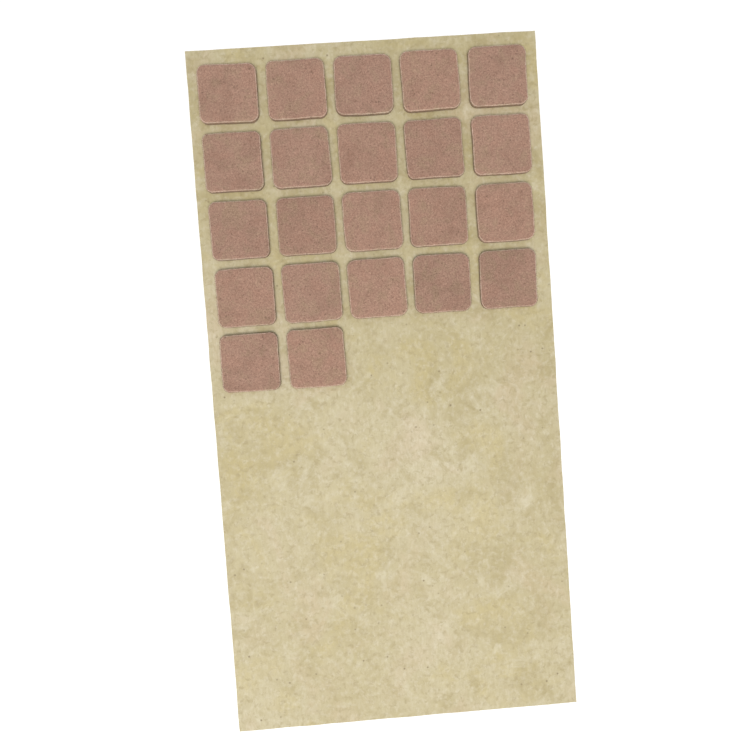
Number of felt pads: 22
